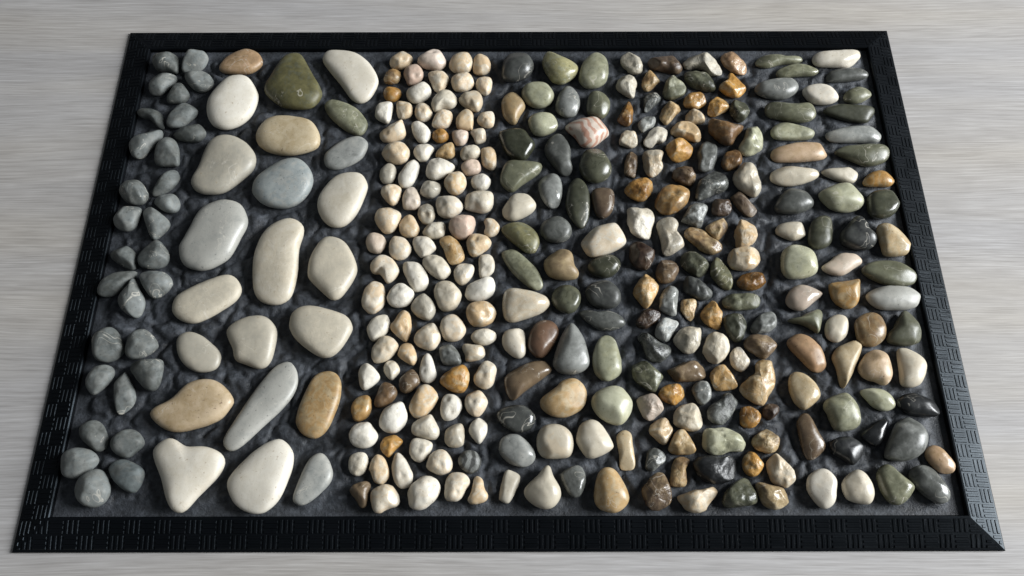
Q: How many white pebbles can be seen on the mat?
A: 139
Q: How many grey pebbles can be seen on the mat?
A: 73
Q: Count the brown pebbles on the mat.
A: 73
